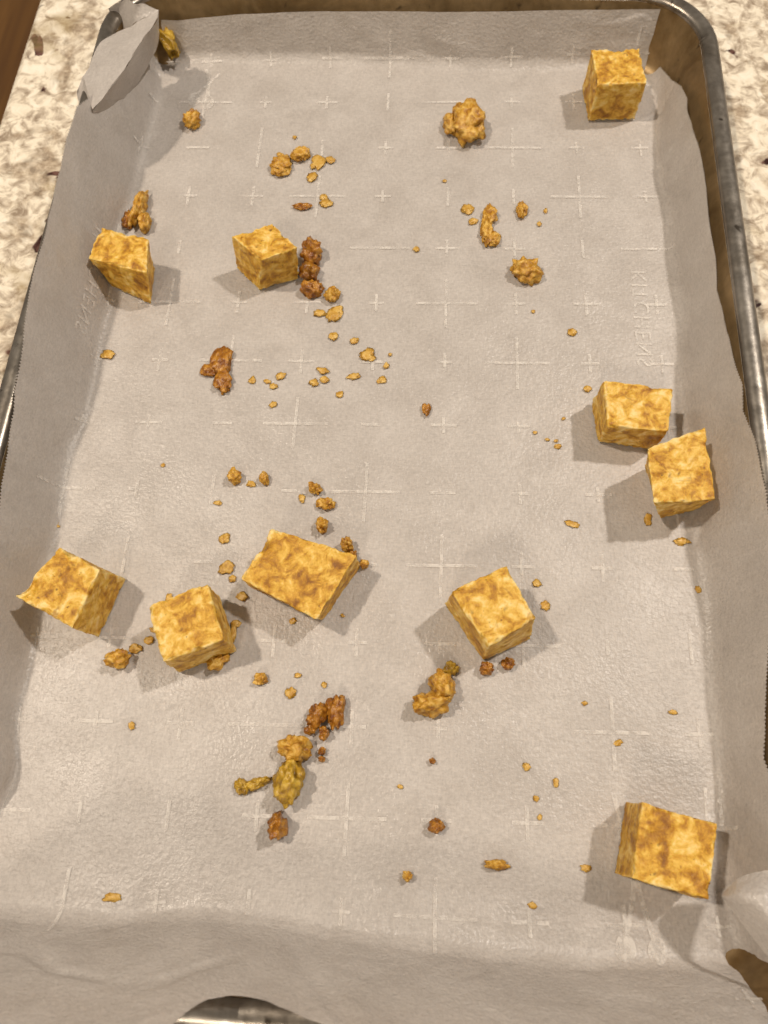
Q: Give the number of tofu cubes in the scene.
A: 10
